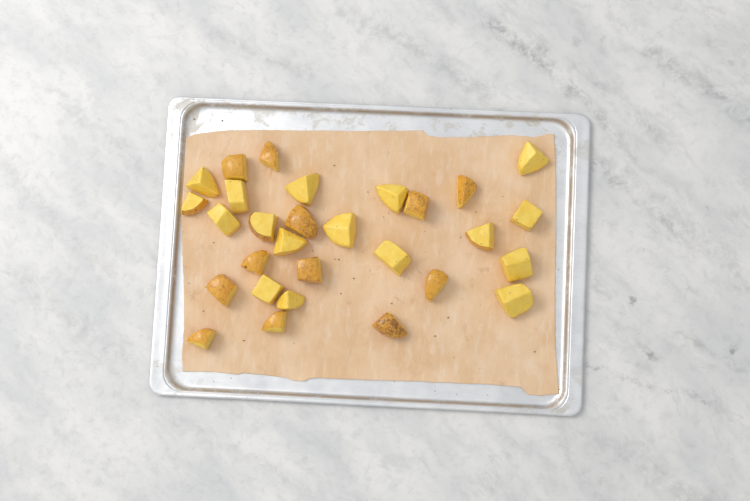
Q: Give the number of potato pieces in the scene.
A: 29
